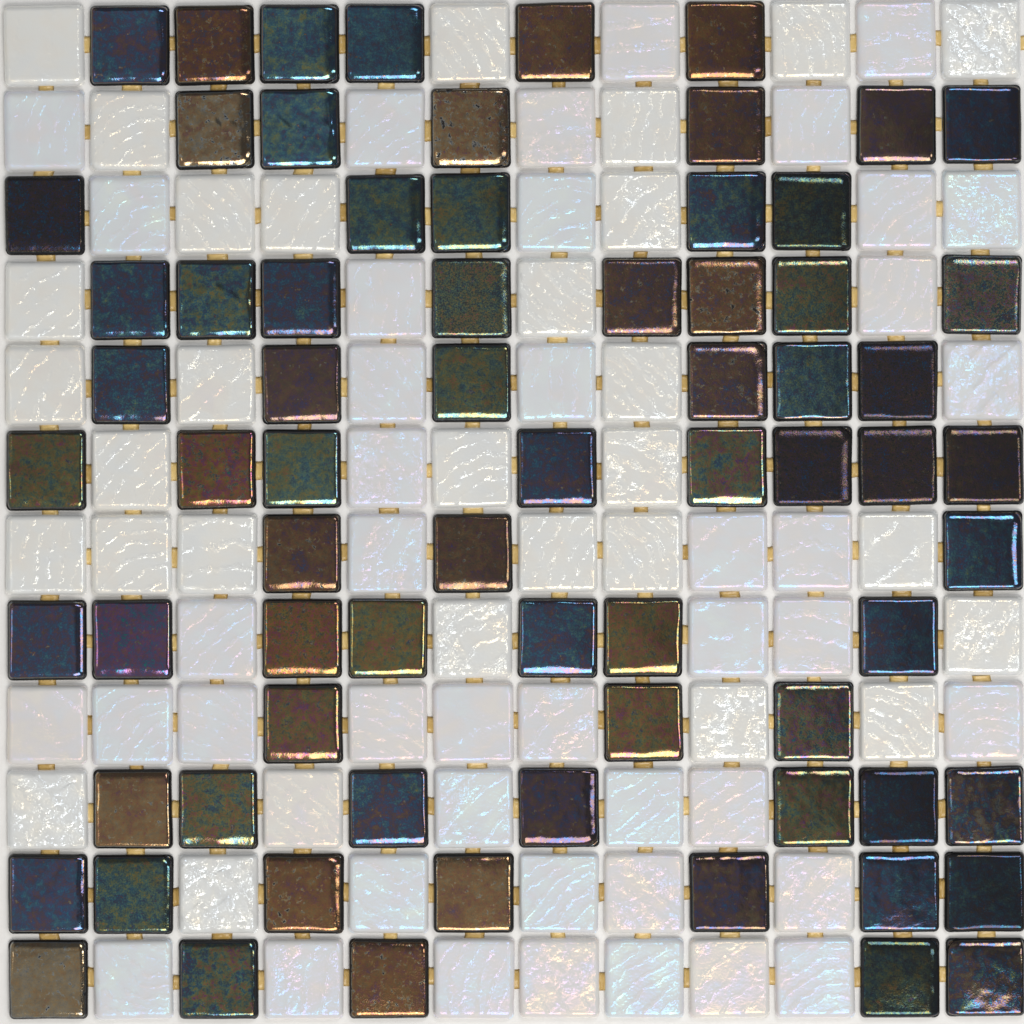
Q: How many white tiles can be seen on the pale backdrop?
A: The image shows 73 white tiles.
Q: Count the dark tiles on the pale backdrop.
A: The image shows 71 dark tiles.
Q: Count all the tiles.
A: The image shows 144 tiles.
